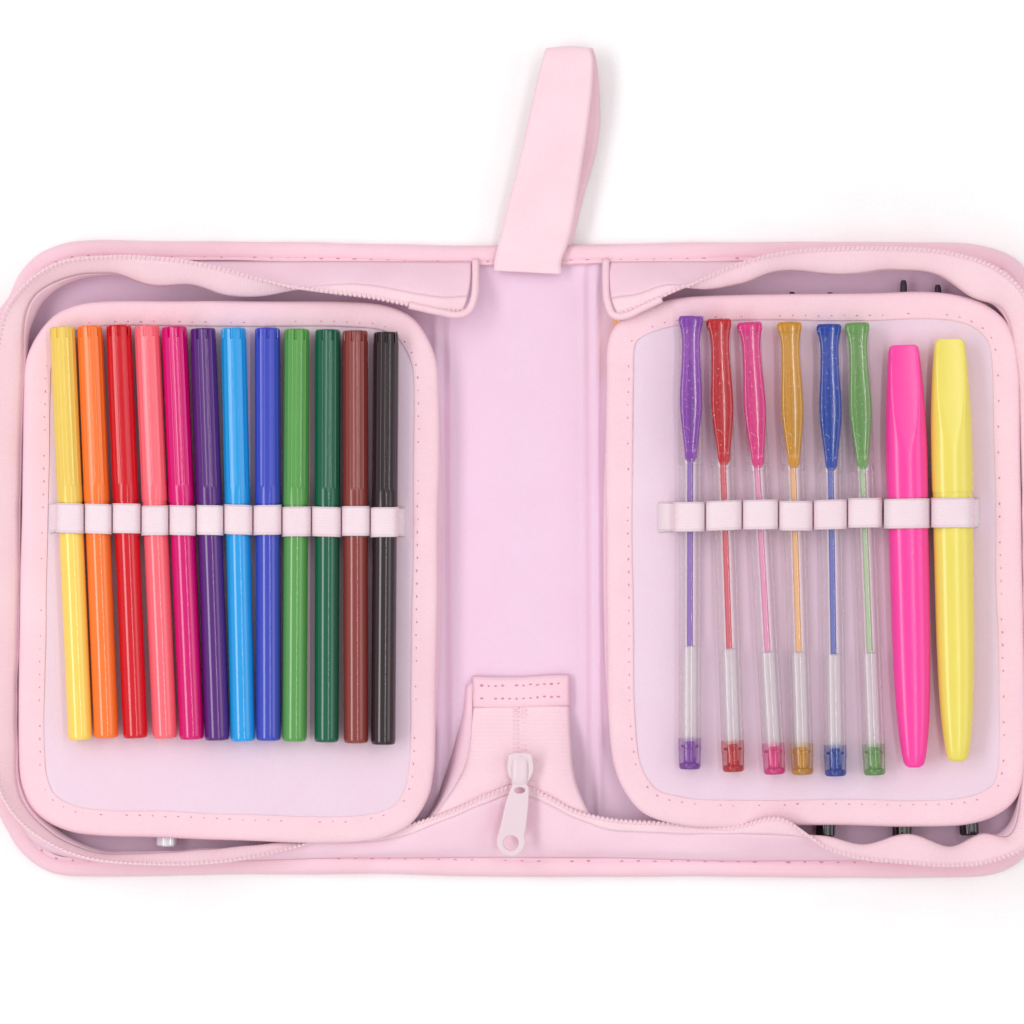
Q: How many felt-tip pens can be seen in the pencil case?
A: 12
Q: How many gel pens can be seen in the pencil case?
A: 6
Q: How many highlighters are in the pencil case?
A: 2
